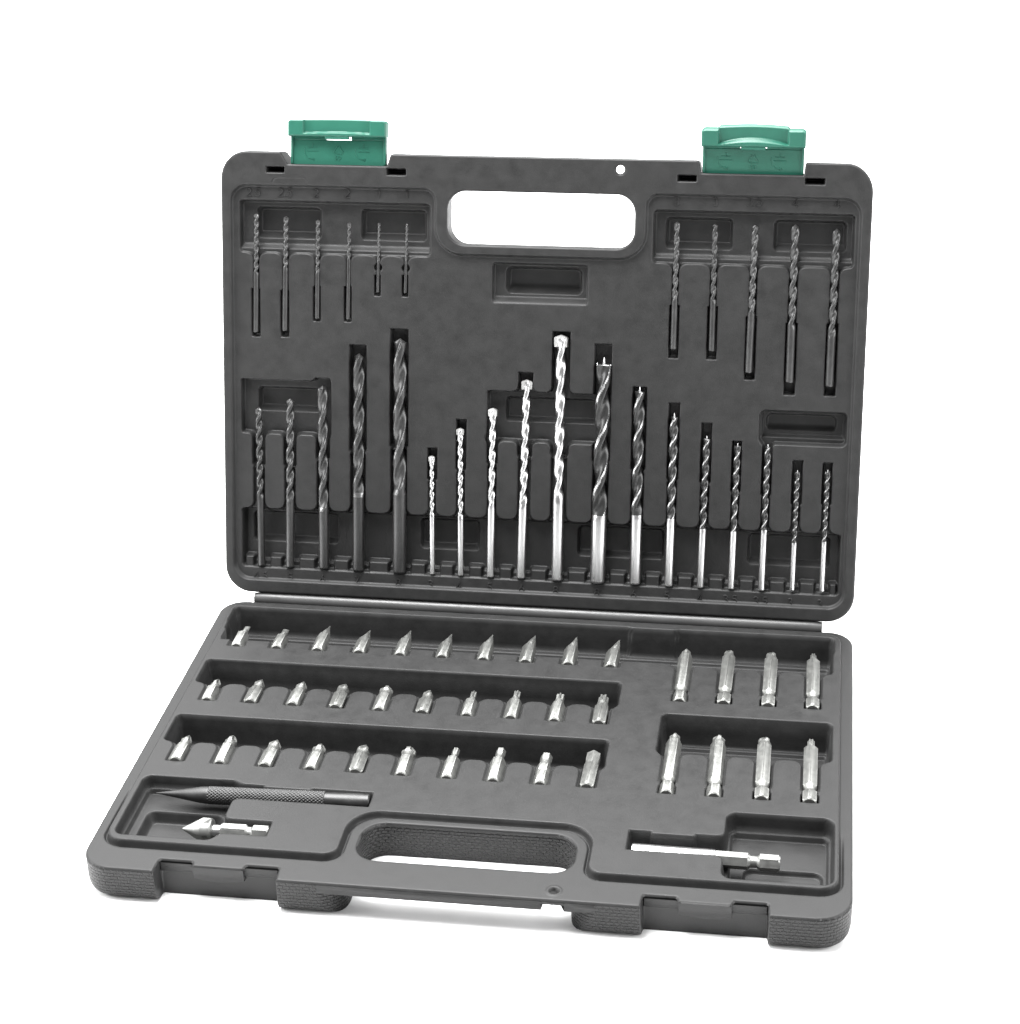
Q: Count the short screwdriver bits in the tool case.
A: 30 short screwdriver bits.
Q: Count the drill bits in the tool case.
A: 29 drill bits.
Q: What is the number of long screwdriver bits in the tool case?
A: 8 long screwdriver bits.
